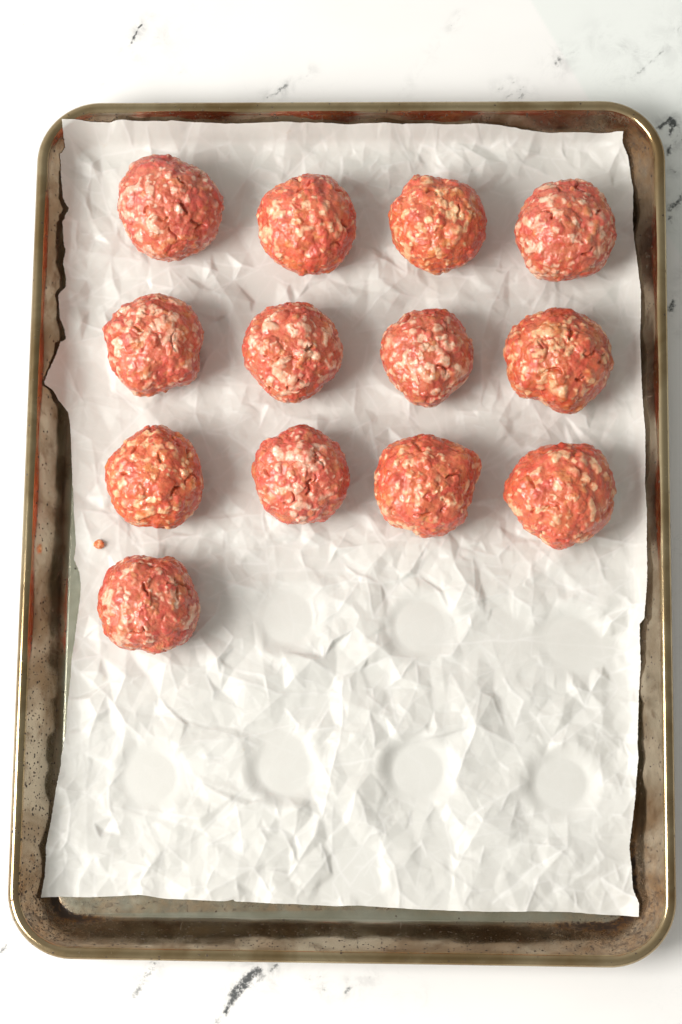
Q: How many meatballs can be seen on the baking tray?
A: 13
